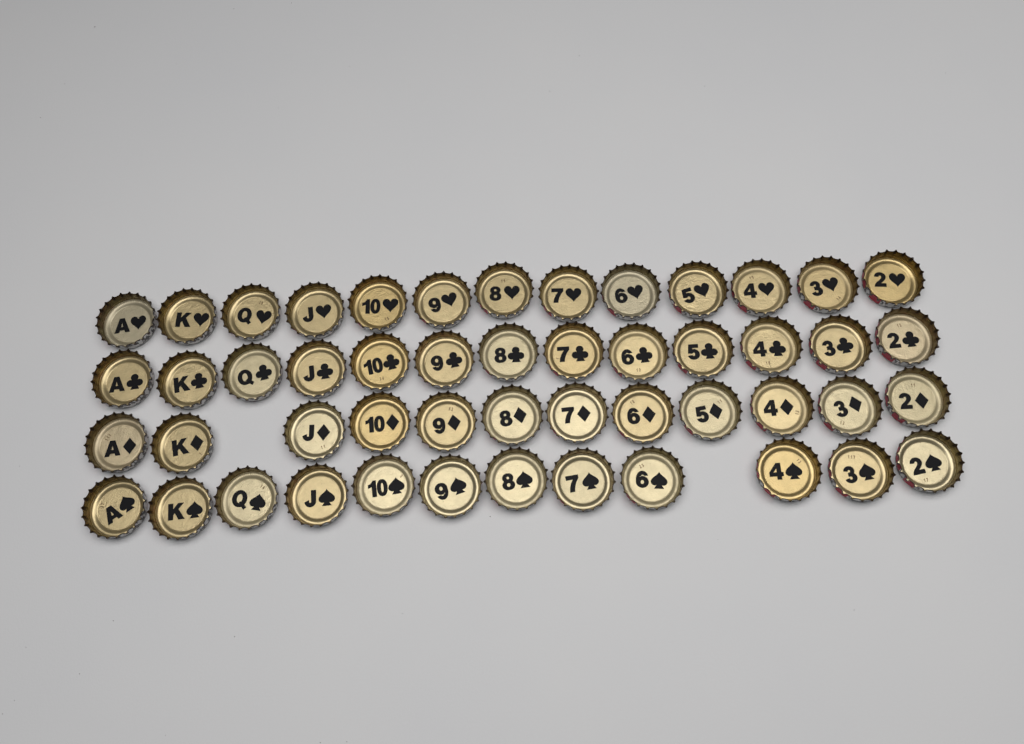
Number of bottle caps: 50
